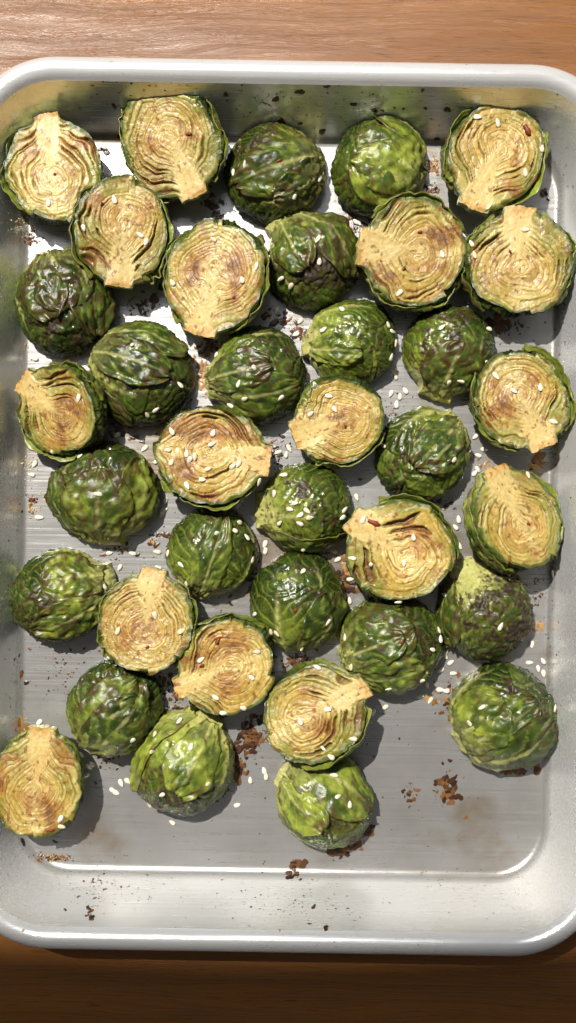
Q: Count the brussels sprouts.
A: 37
